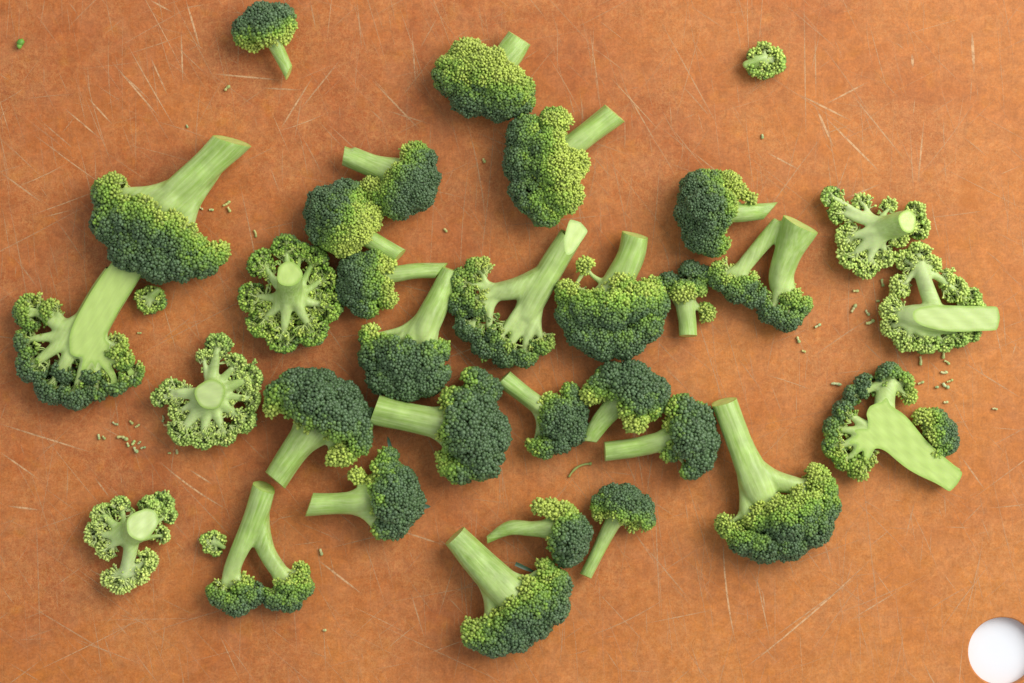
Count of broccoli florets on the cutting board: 35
